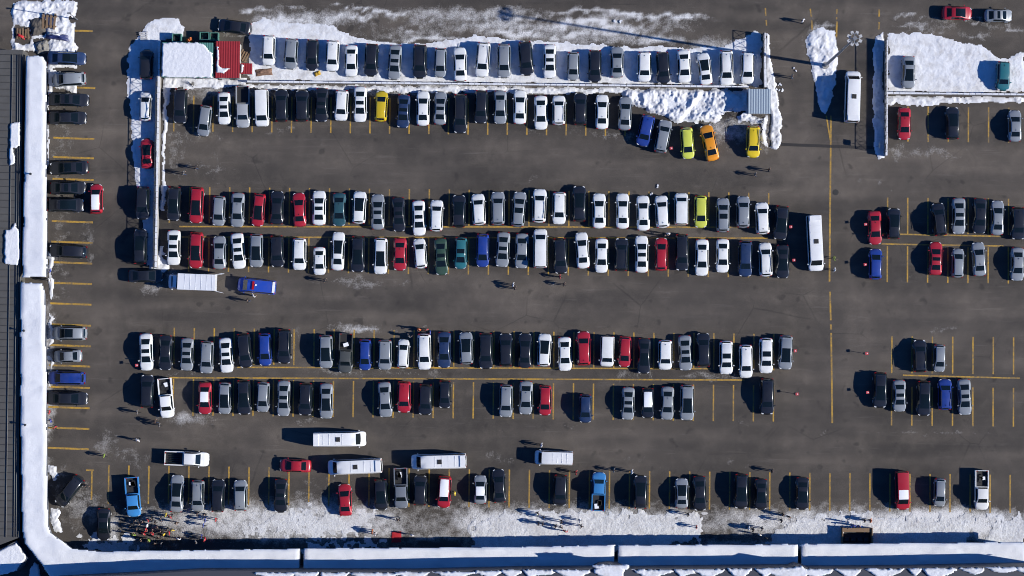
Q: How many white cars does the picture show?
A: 59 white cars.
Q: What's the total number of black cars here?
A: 73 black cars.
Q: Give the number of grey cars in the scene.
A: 59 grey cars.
